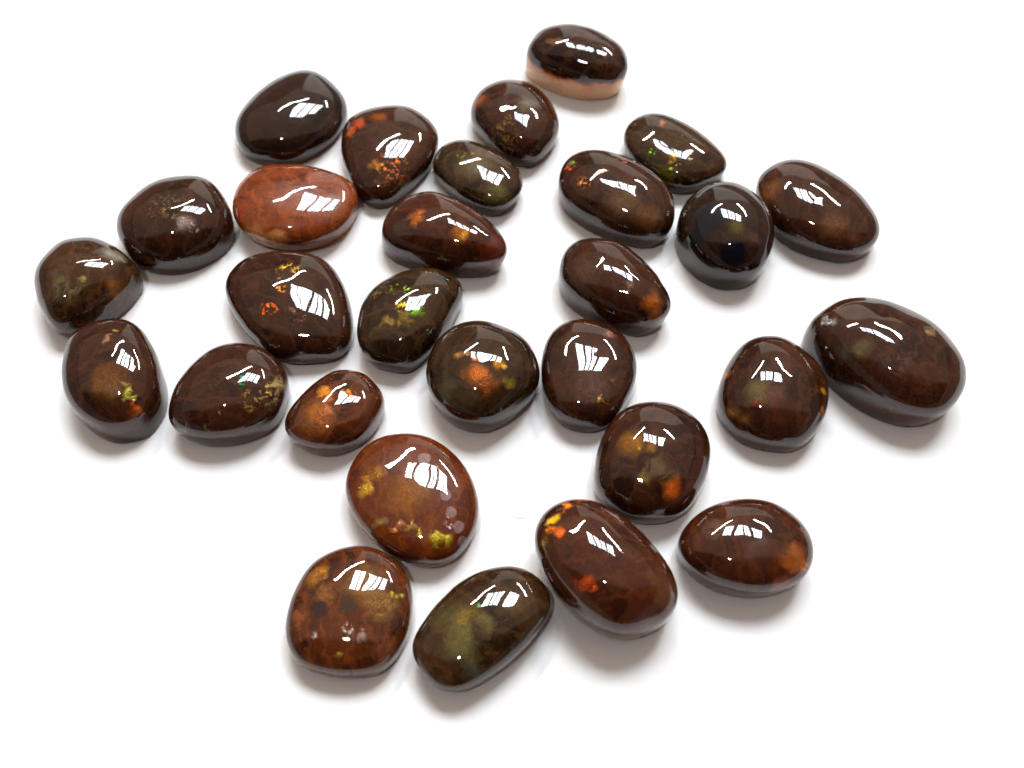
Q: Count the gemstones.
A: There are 29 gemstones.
